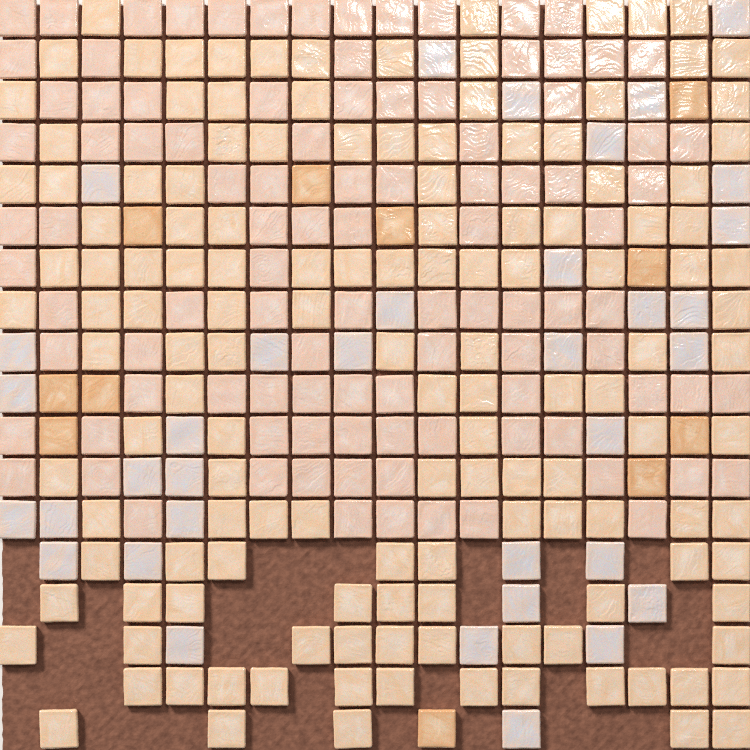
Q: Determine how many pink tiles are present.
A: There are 101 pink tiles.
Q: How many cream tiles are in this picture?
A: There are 139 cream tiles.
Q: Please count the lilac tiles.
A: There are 35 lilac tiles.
